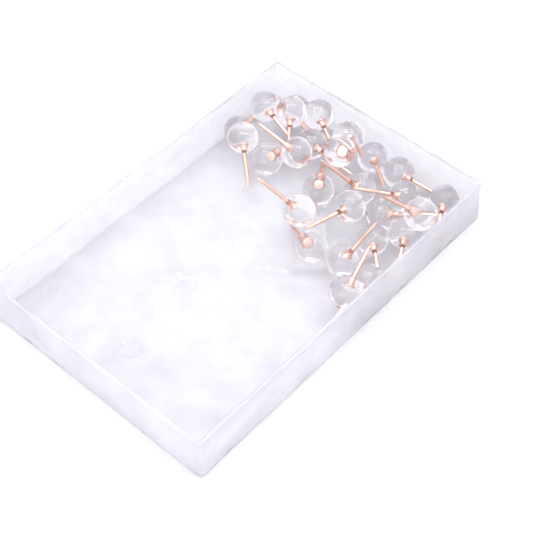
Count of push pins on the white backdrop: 27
